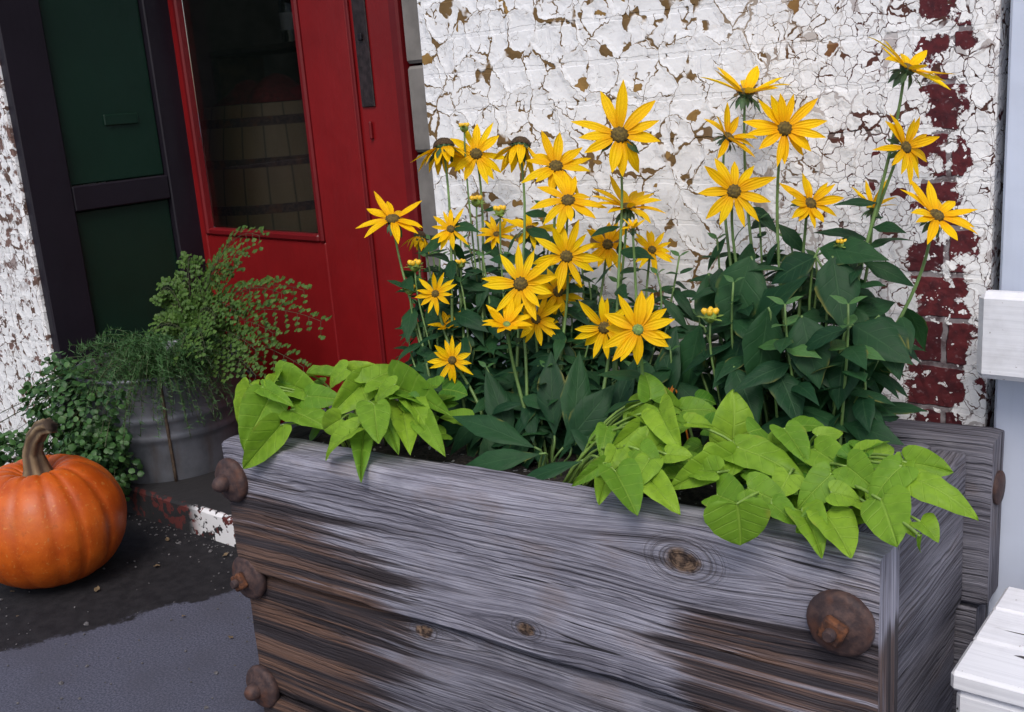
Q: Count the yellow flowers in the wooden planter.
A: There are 34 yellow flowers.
